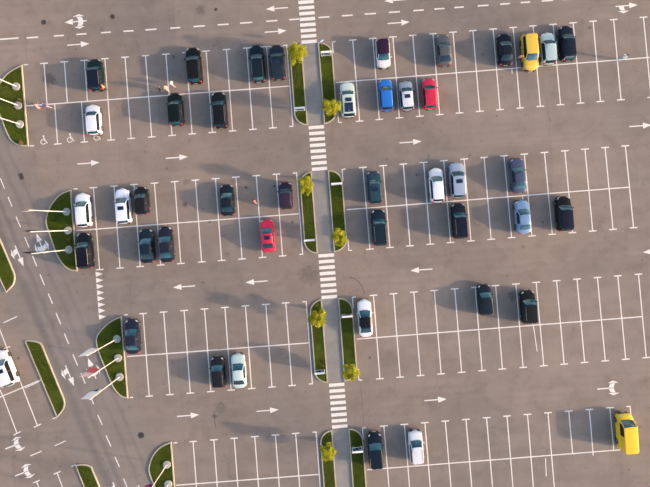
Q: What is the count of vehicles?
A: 44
